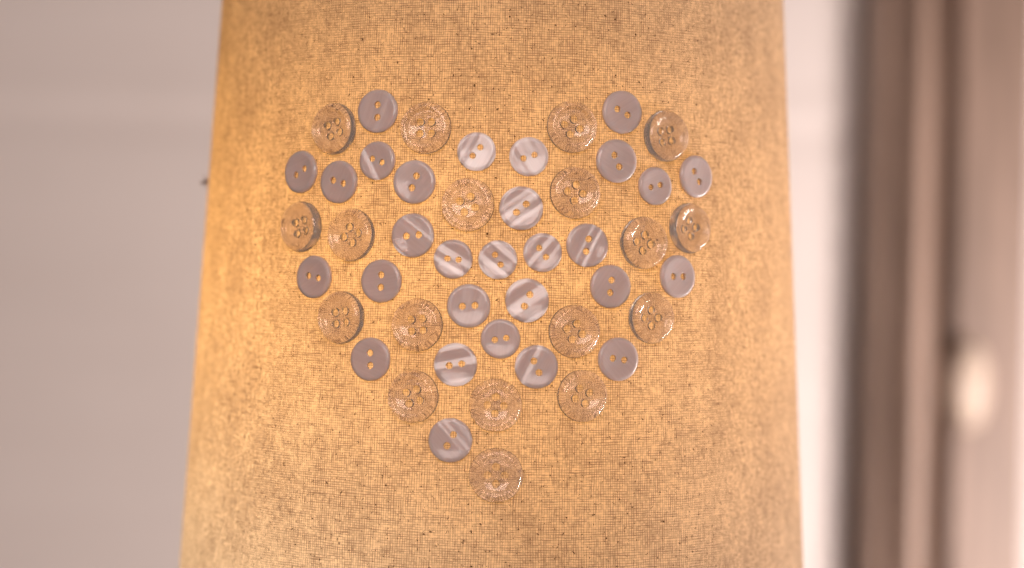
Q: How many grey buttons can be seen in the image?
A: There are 29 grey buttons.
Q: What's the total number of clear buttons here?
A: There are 18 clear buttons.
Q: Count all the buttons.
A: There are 47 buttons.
